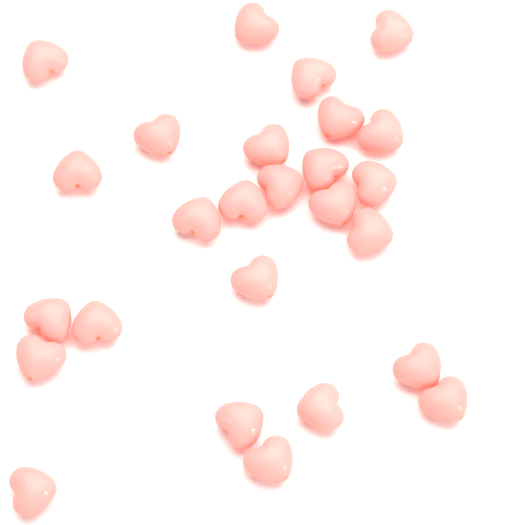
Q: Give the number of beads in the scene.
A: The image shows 26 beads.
